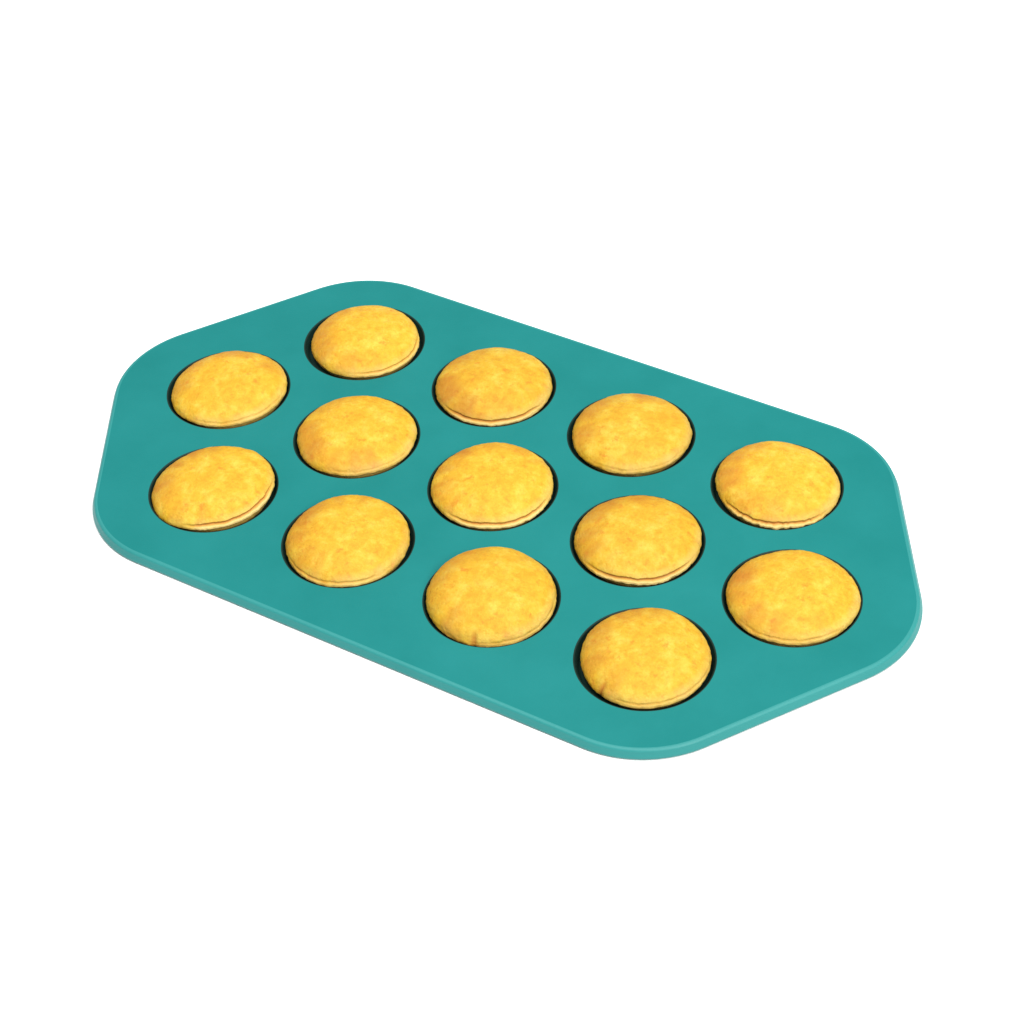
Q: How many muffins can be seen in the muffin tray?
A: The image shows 13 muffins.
